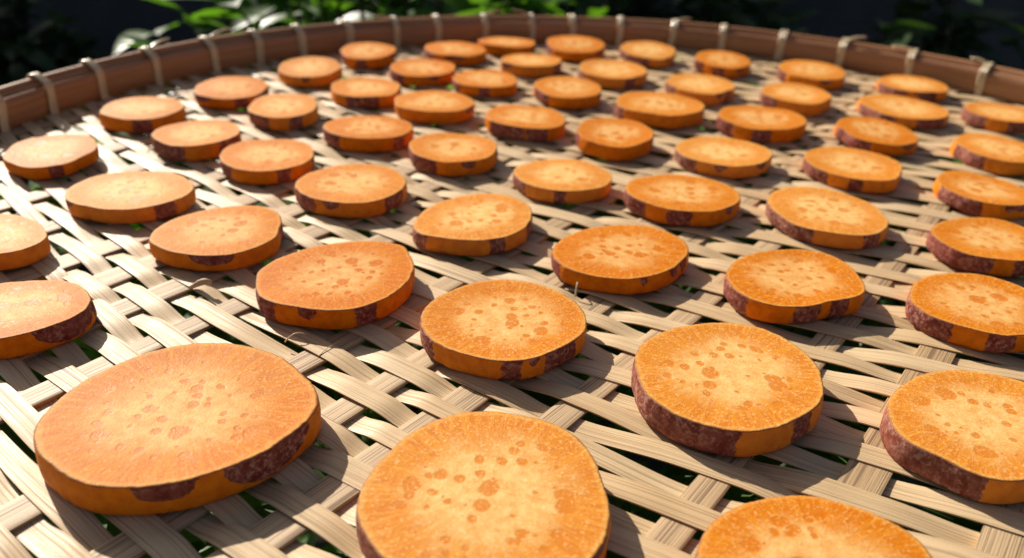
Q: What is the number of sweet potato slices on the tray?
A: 57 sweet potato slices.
